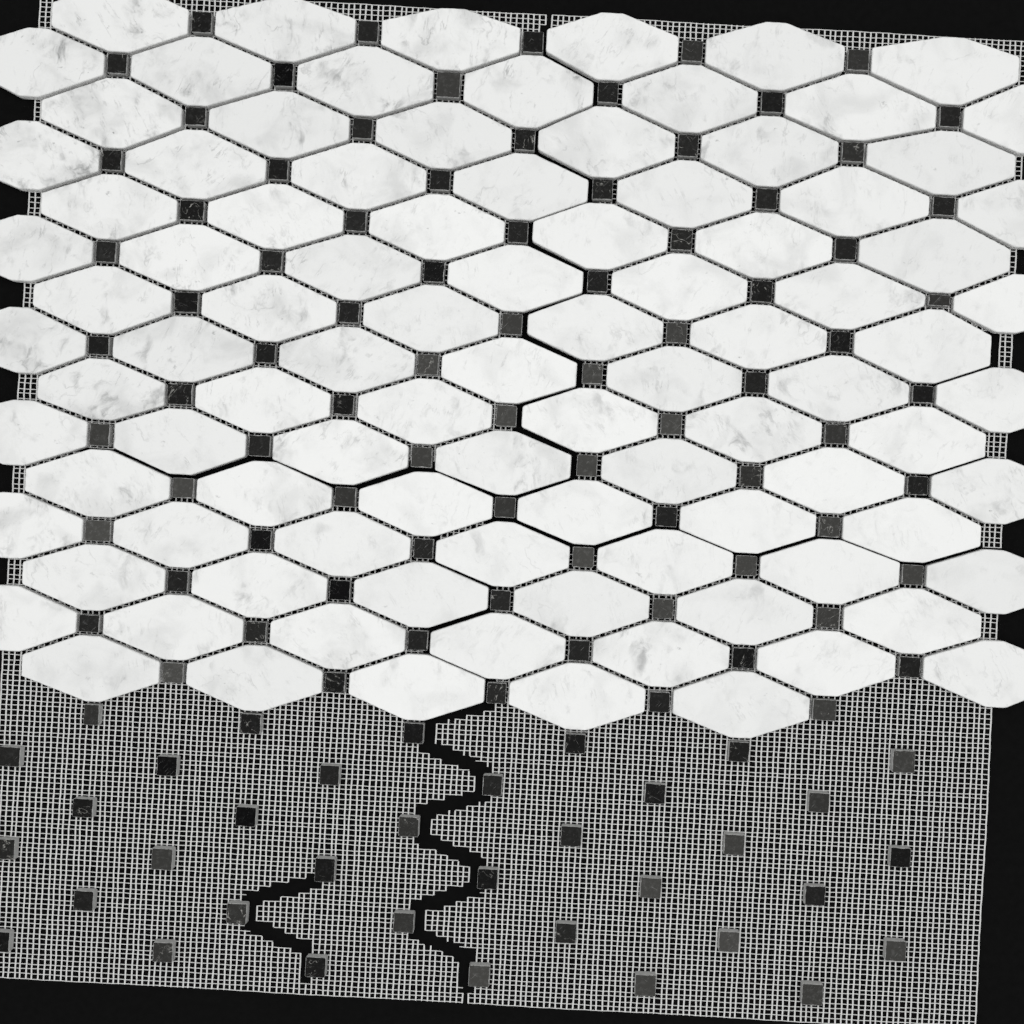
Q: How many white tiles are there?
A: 96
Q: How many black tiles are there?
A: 118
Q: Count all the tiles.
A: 214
